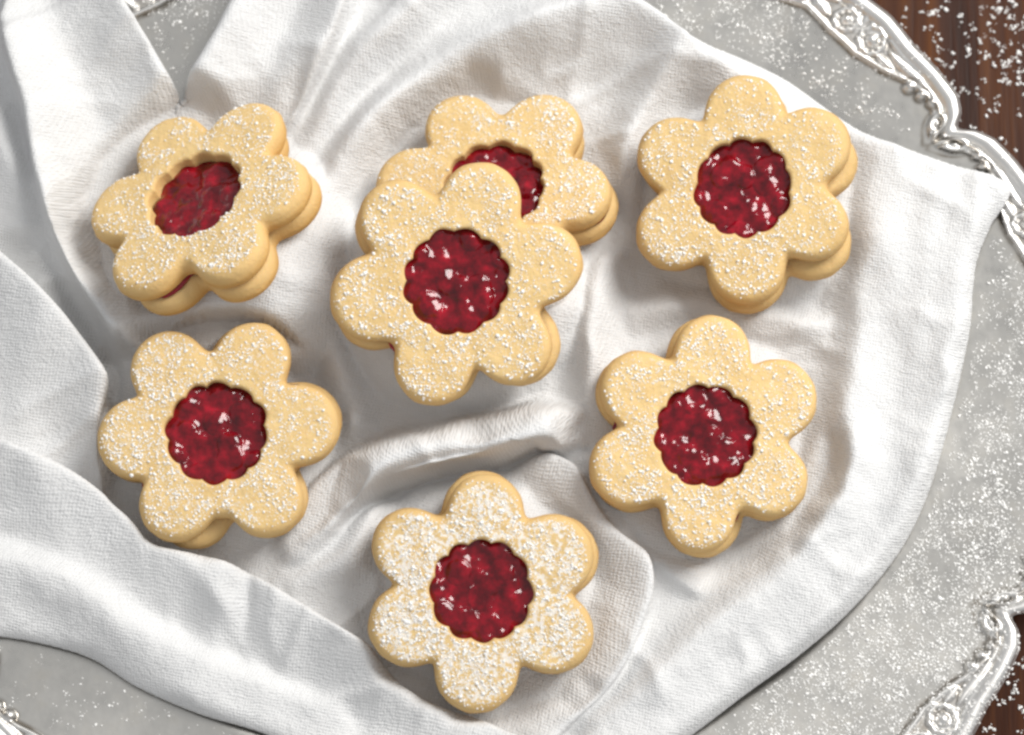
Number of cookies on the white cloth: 7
